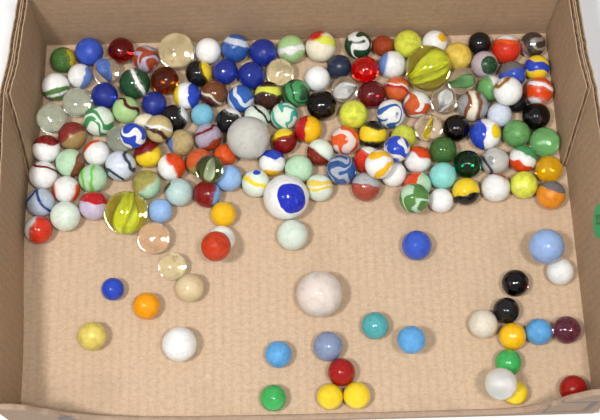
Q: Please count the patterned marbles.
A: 87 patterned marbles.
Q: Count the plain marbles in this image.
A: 79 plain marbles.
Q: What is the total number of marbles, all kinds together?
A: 166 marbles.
